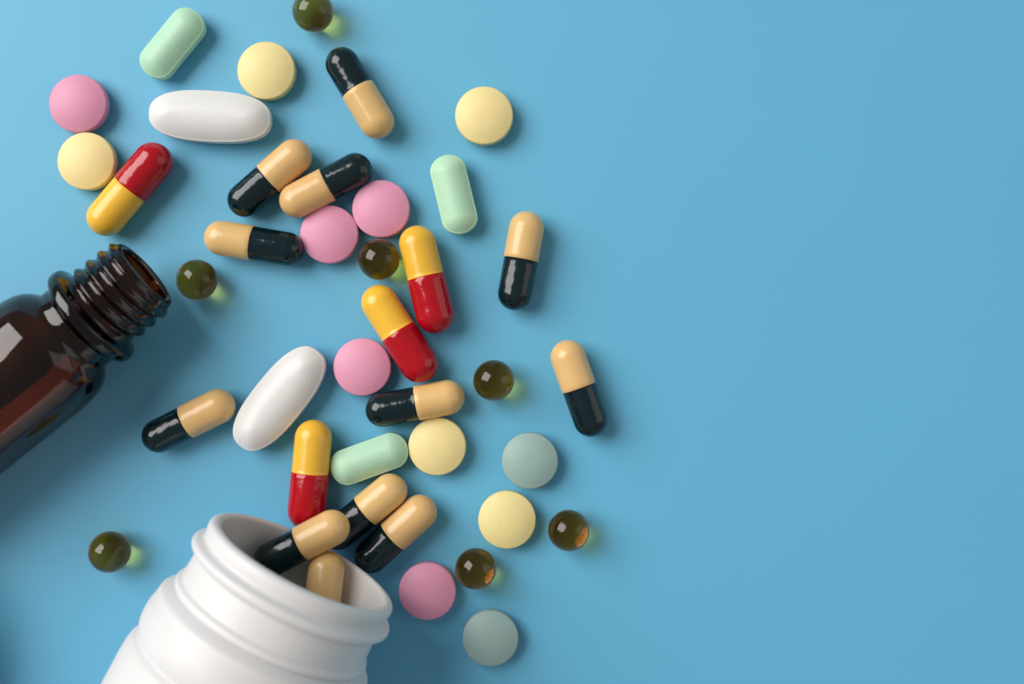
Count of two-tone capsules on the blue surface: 16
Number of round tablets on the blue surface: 12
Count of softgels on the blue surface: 7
